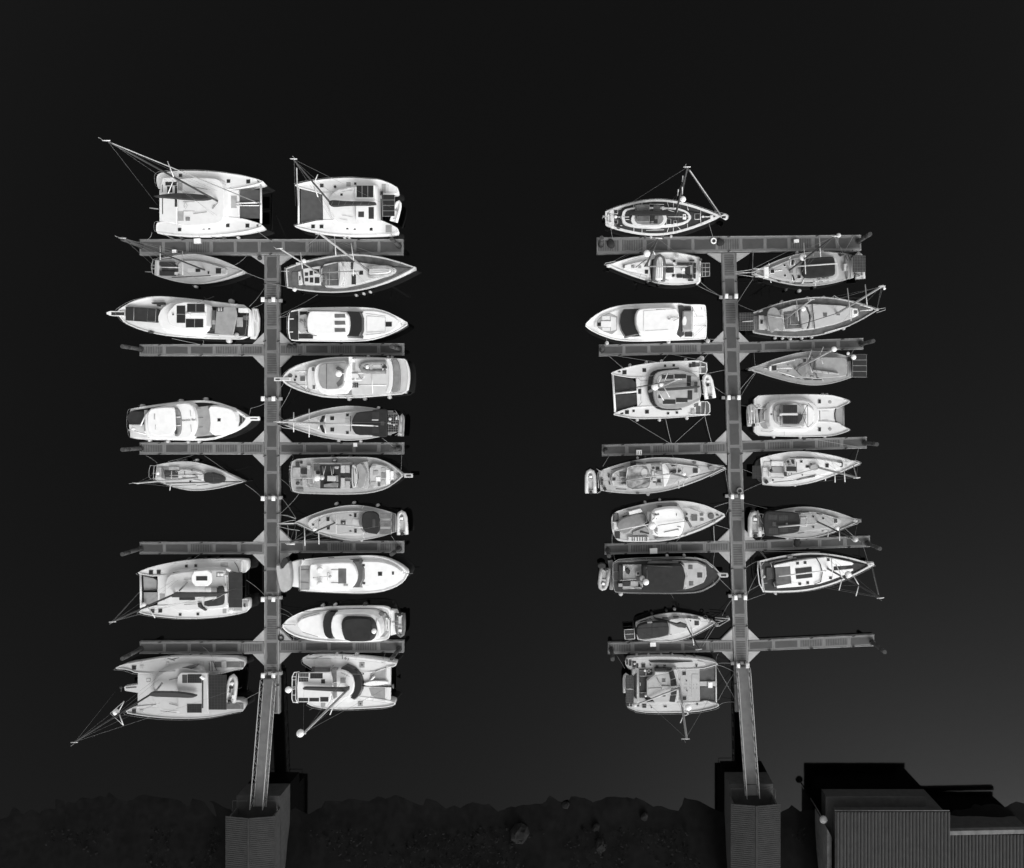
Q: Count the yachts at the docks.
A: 33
